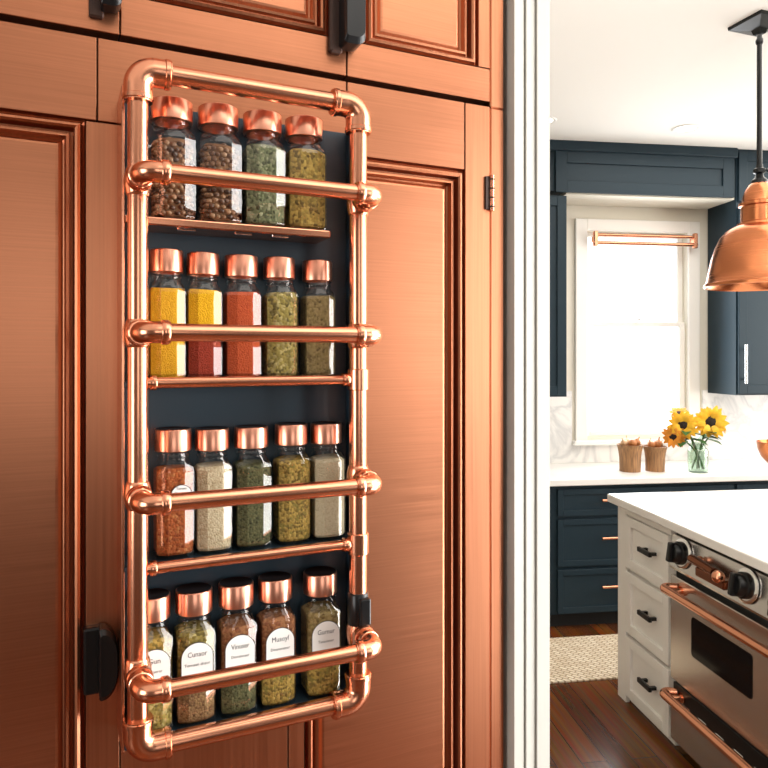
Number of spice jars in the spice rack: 19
